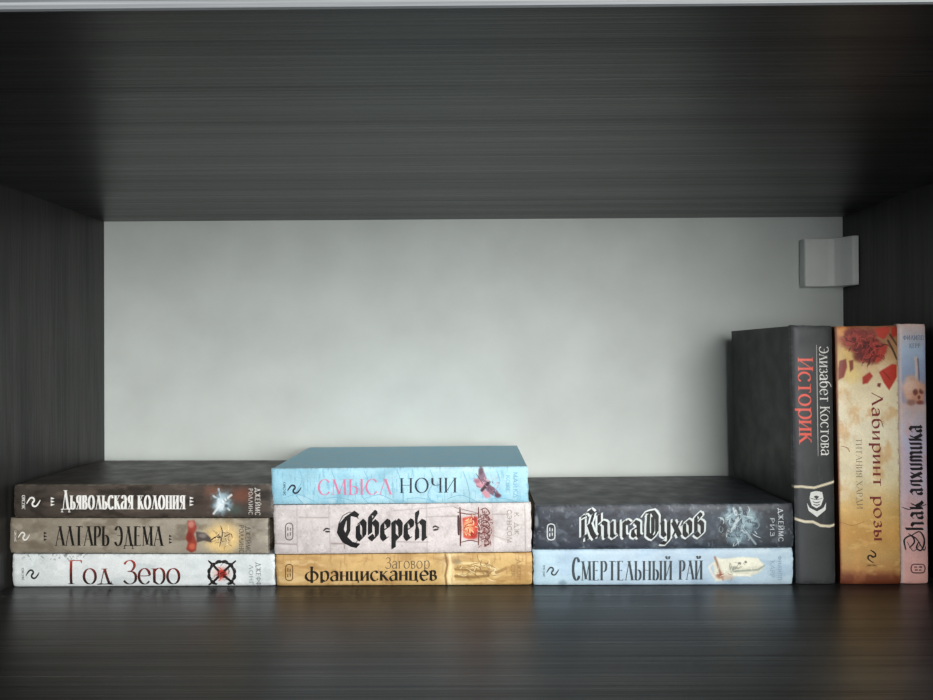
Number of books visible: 11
